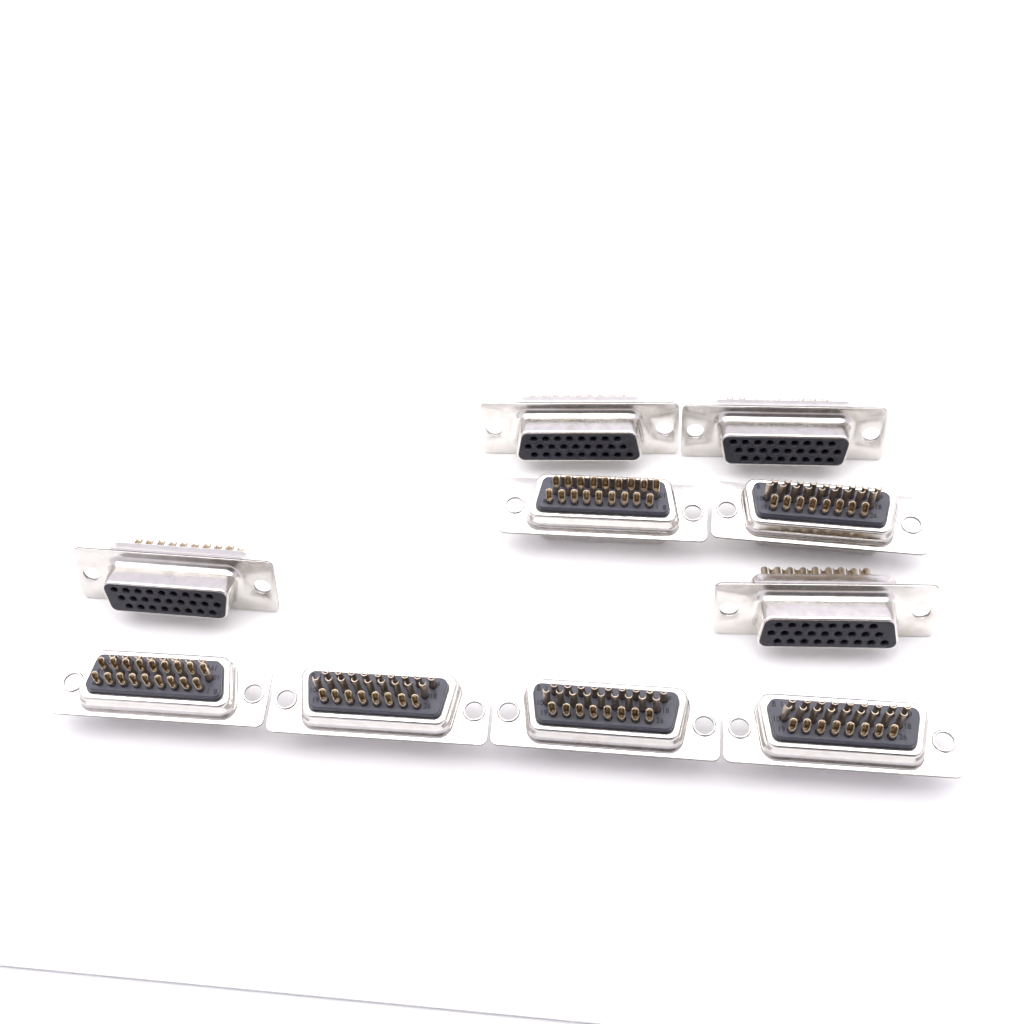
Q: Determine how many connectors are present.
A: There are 10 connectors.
